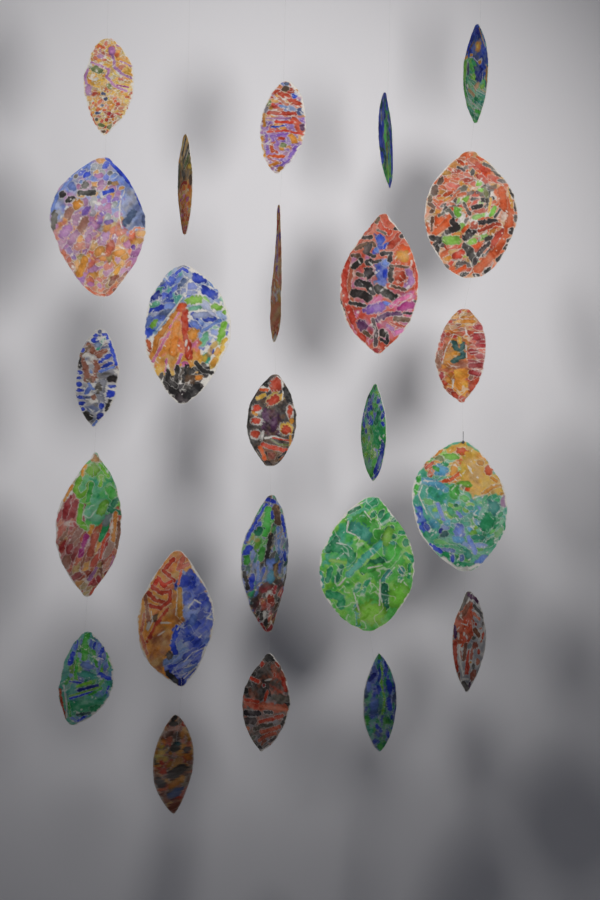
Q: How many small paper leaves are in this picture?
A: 14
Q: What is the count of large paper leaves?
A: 10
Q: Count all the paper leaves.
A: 24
